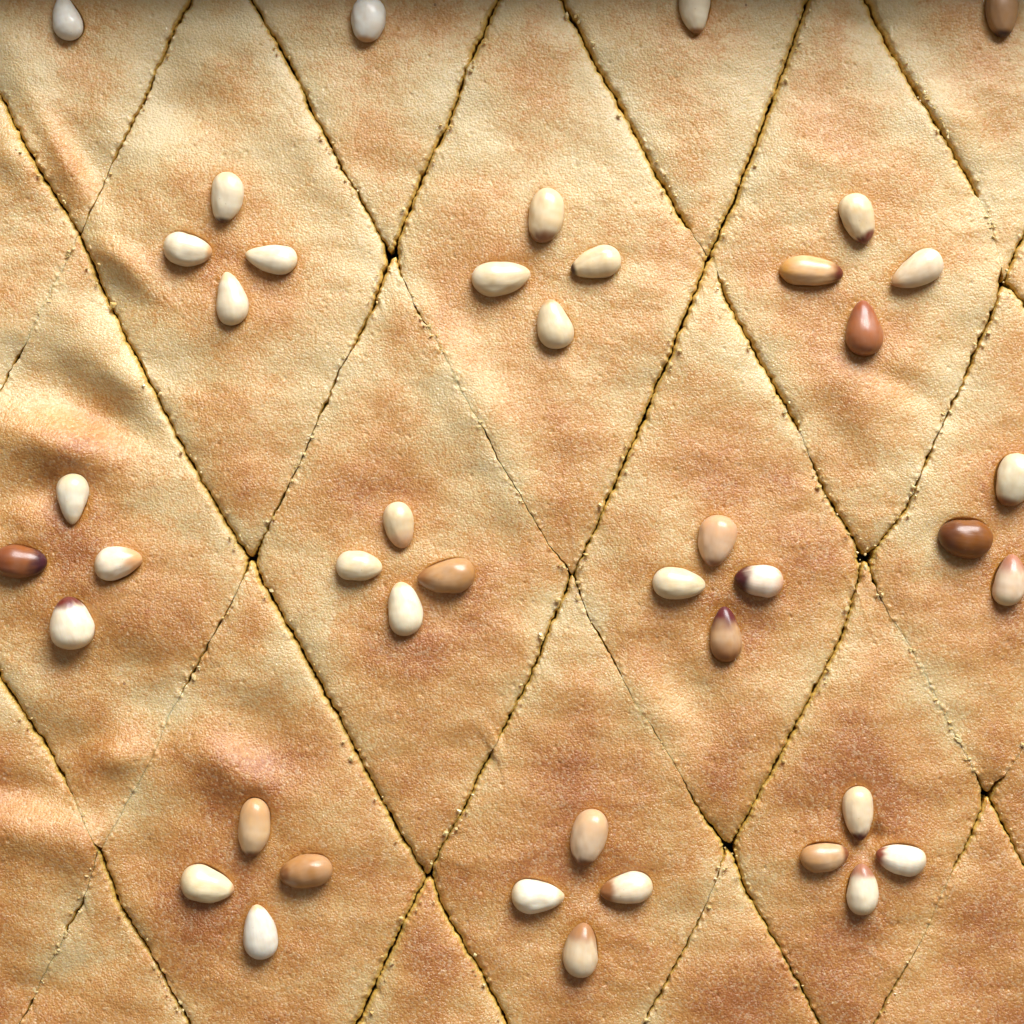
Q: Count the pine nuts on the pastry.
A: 43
